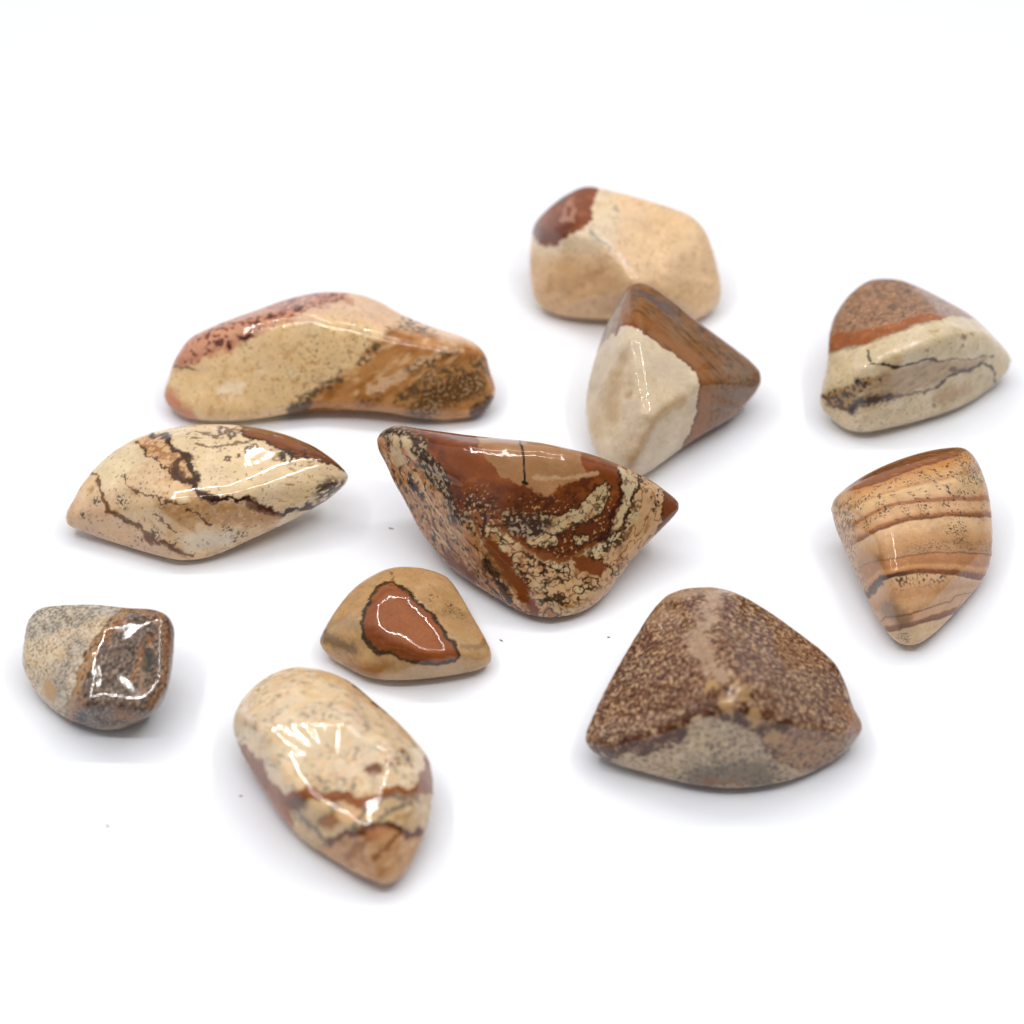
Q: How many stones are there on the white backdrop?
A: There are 11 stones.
